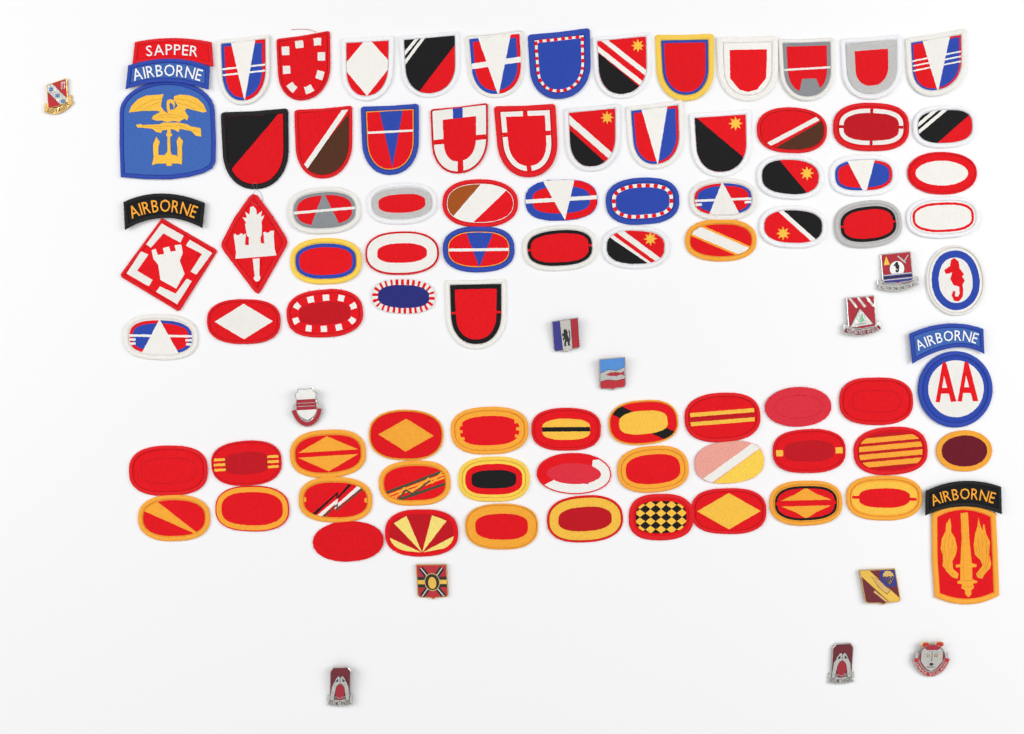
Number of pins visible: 11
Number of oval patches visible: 55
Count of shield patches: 21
